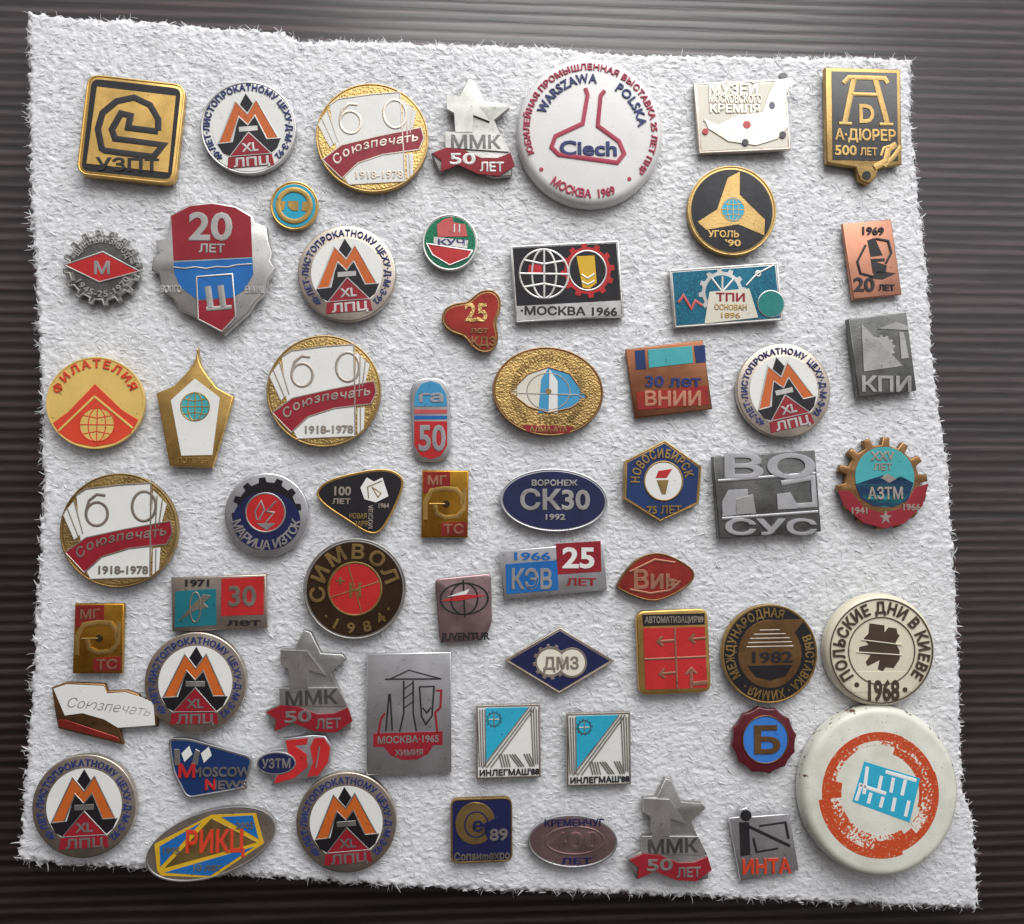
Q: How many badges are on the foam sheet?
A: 60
